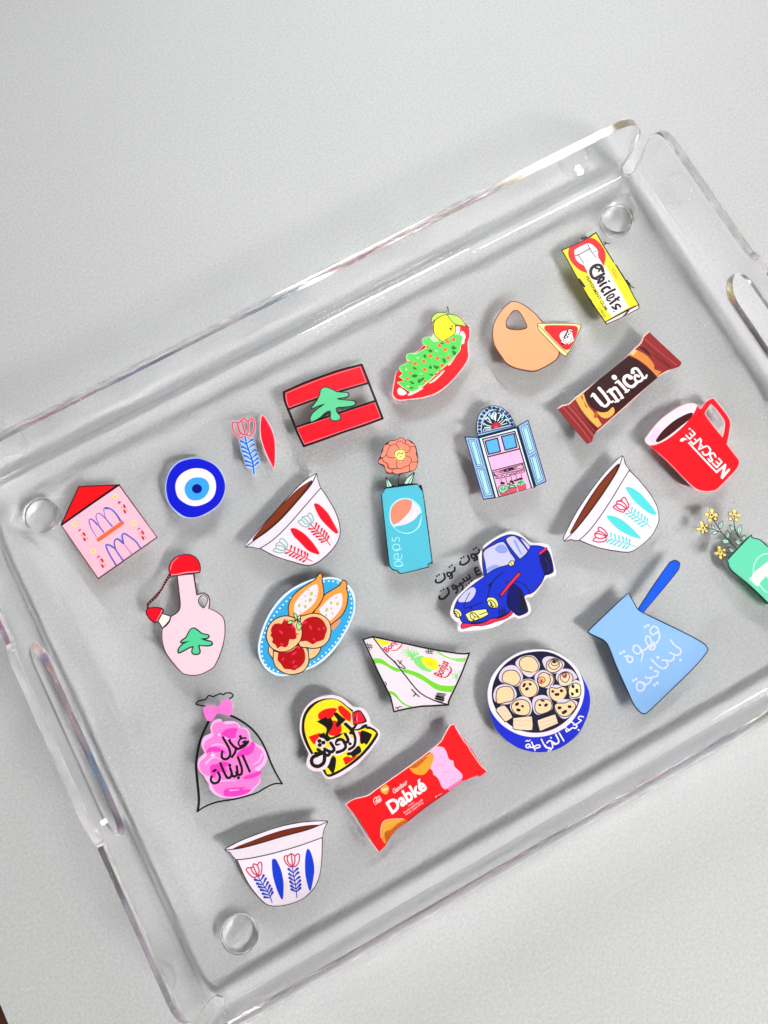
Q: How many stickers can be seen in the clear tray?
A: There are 24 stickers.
